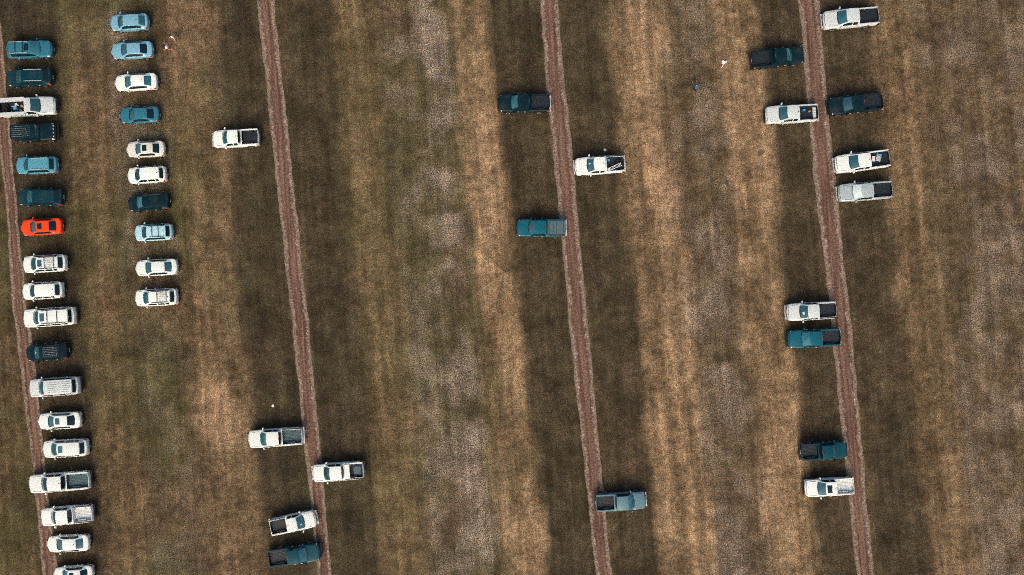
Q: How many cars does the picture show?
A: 25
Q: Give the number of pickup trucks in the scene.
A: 22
